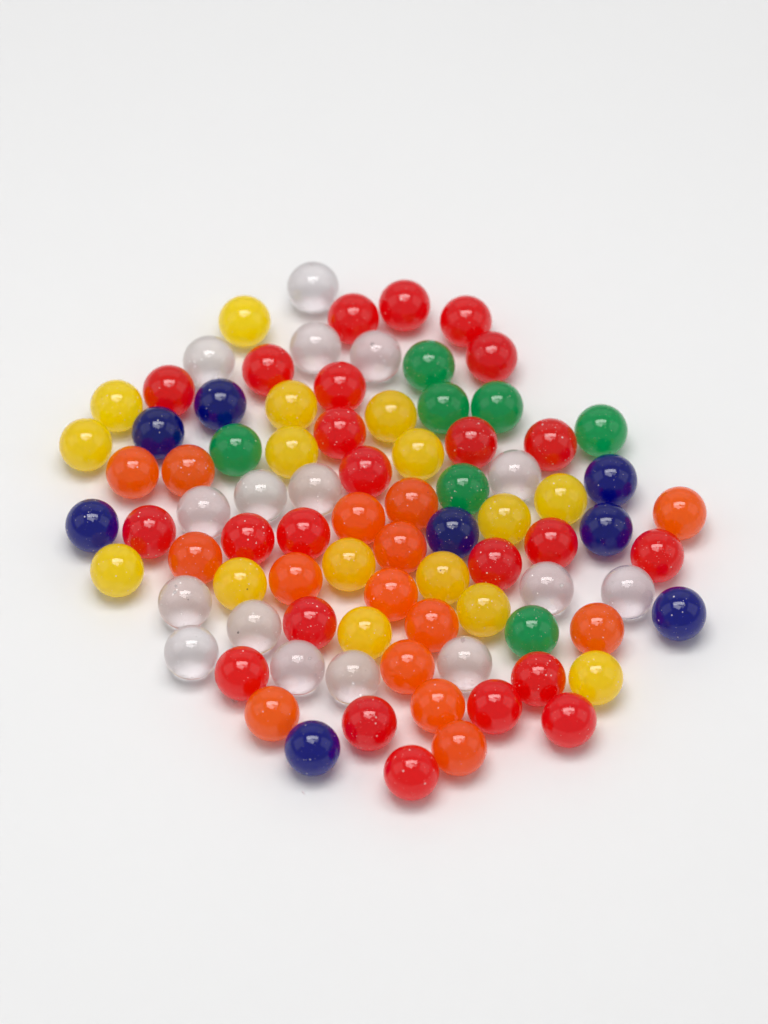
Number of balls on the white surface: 86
